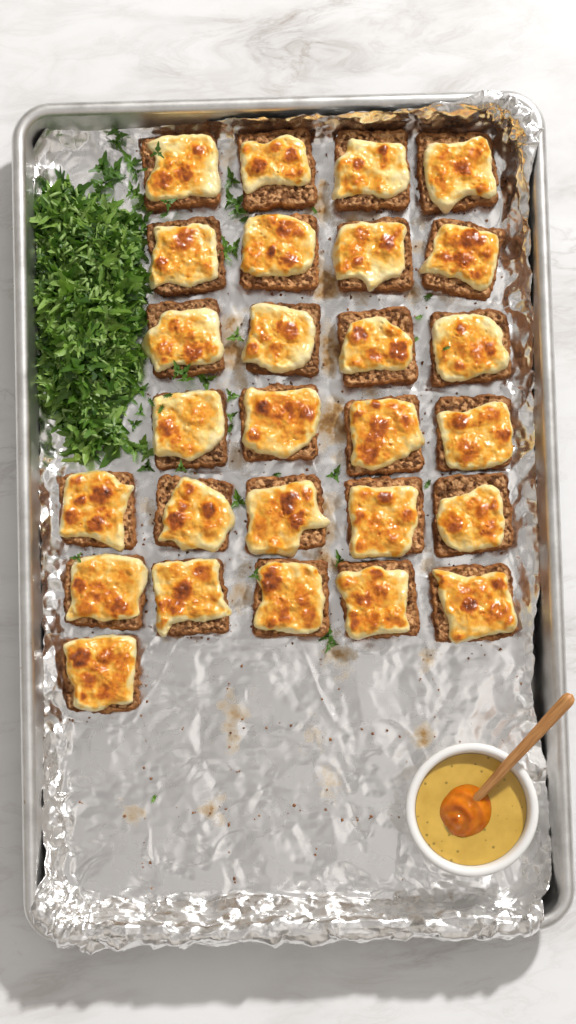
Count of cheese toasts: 27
